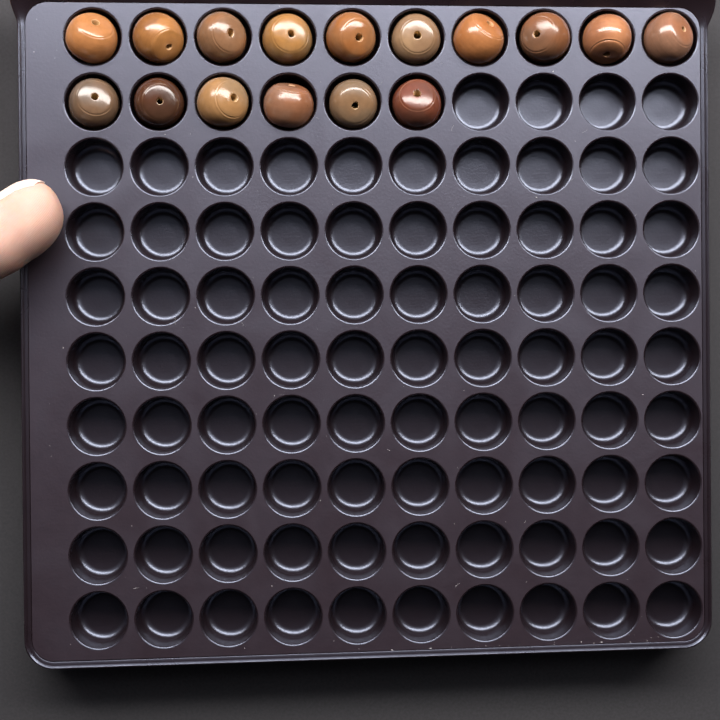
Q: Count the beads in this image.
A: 16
